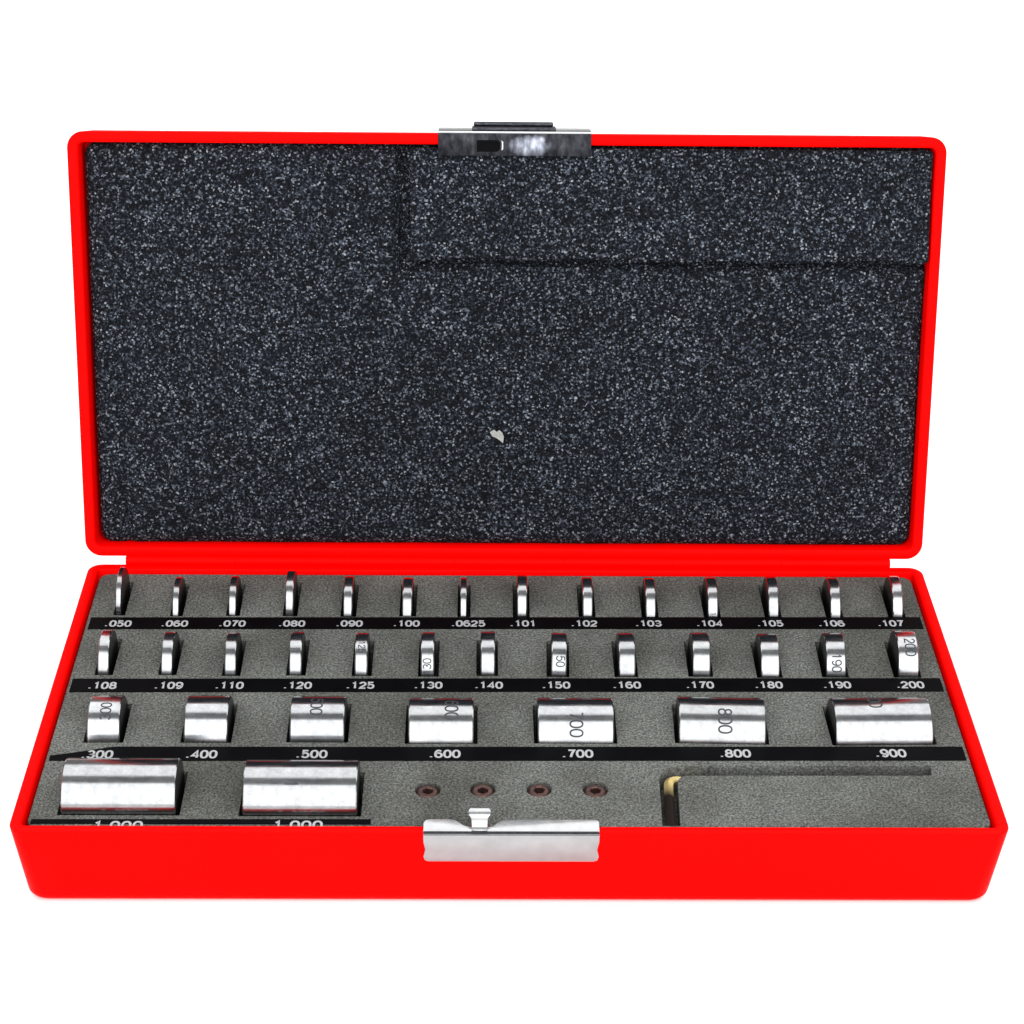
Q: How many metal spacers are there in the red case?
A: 36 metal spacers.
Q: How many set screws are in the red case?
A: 4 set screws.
